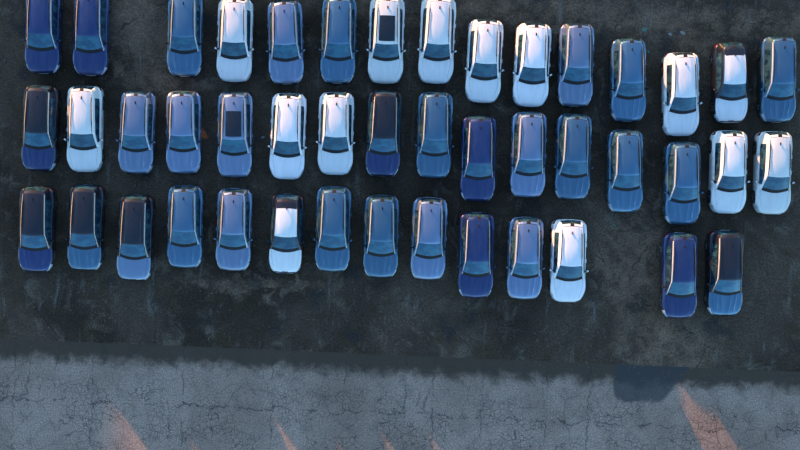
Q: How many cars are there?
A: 45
